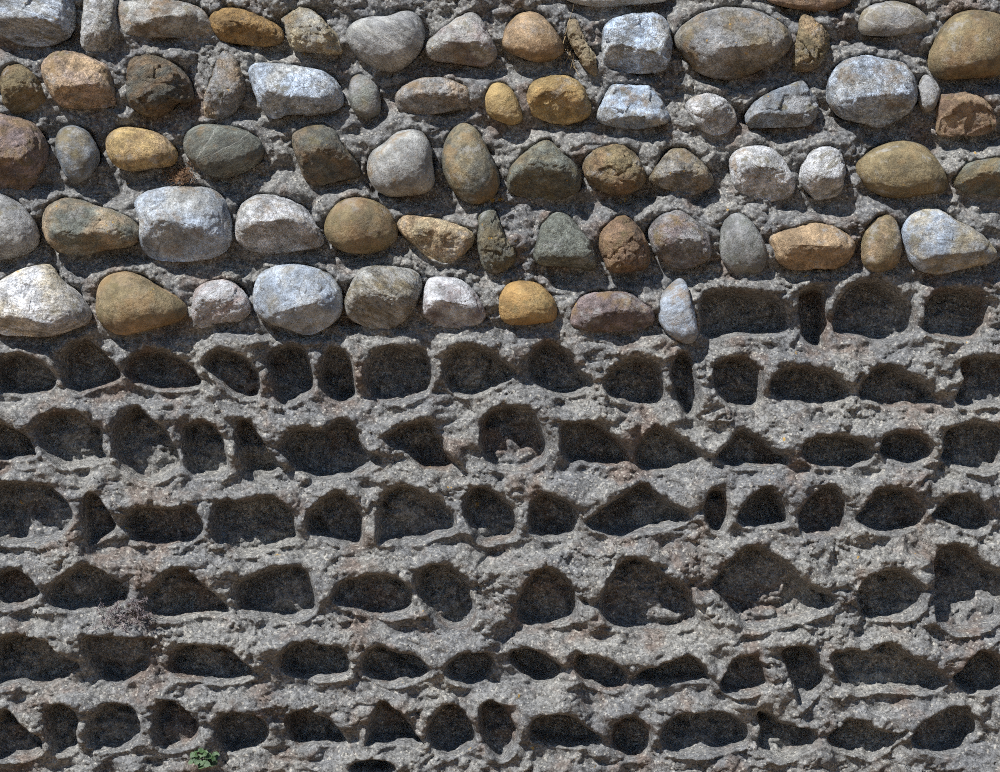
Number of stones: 68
